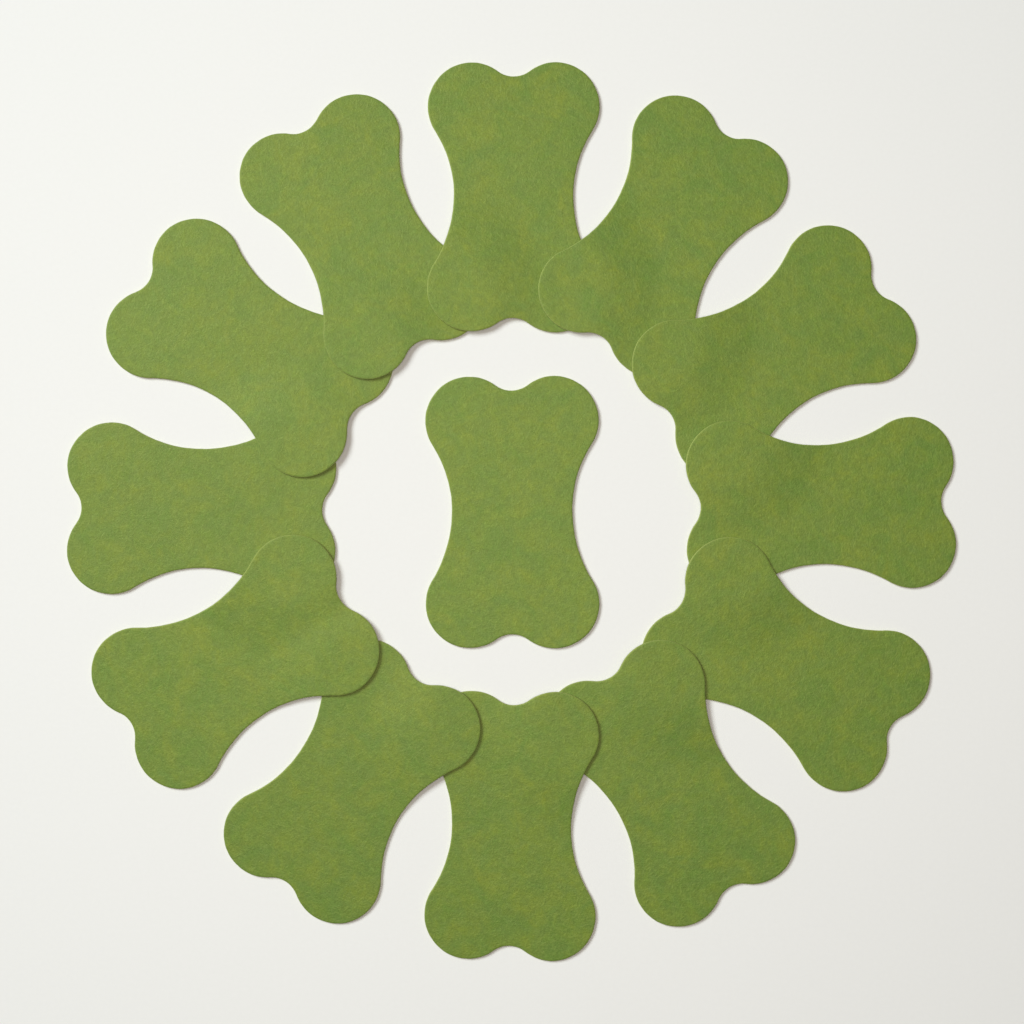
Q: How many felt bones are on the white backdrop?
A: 13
